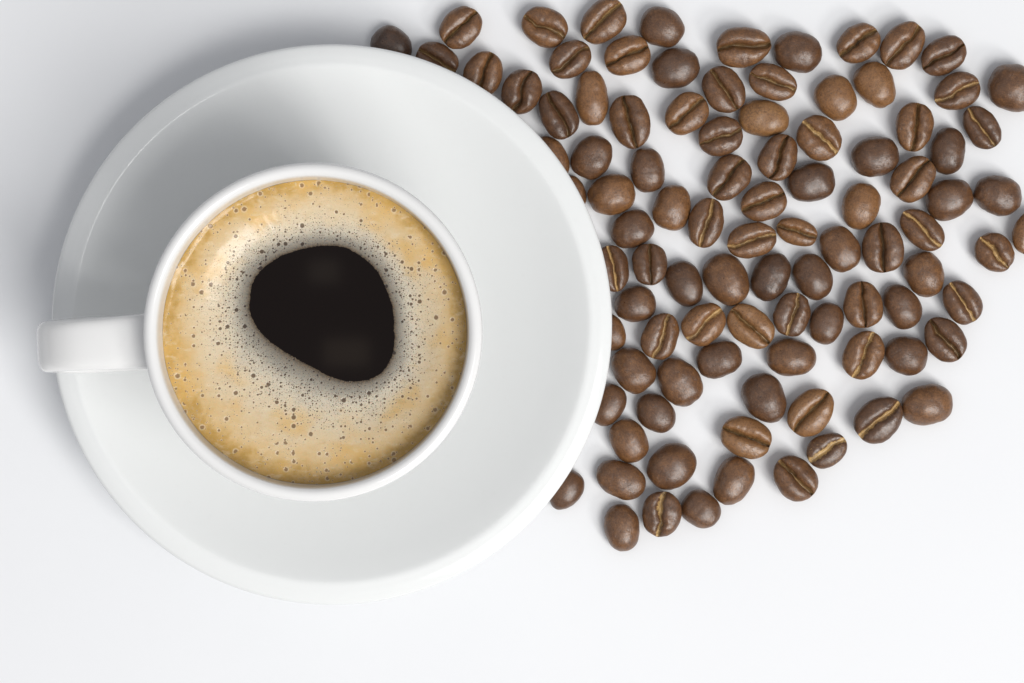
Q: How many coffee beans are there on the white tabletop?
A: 97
